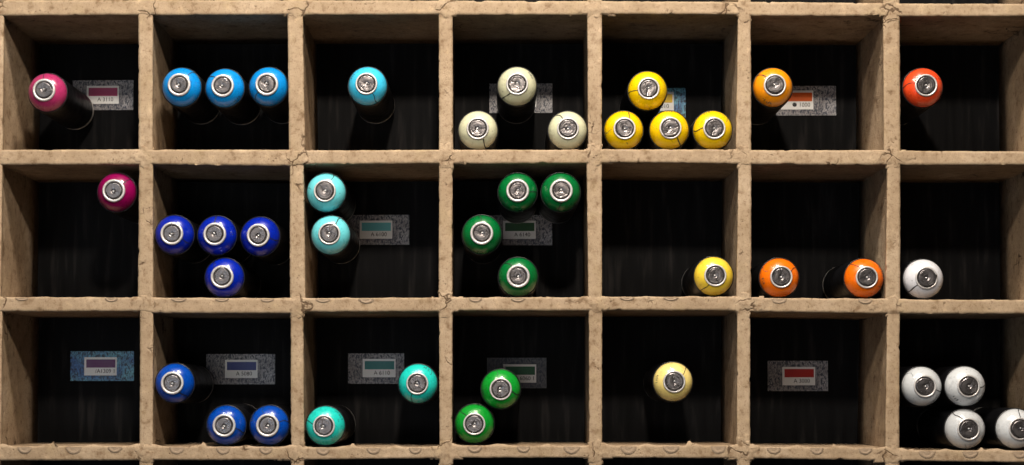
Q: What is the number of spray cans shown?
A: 41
